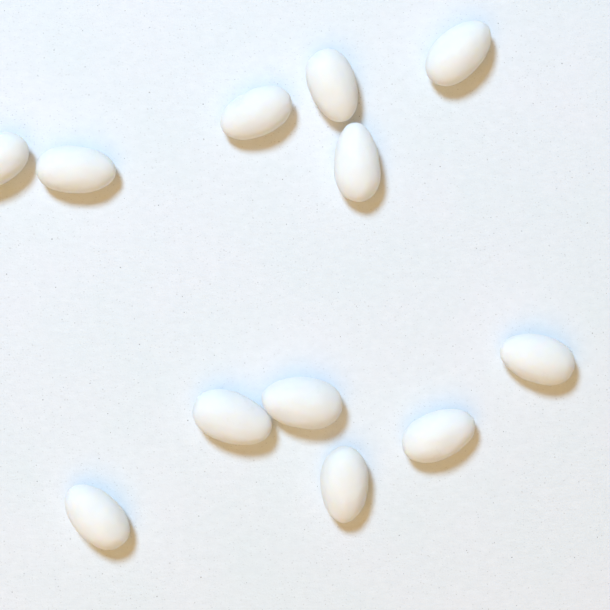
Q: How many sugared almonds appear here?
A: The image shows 12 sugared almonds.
